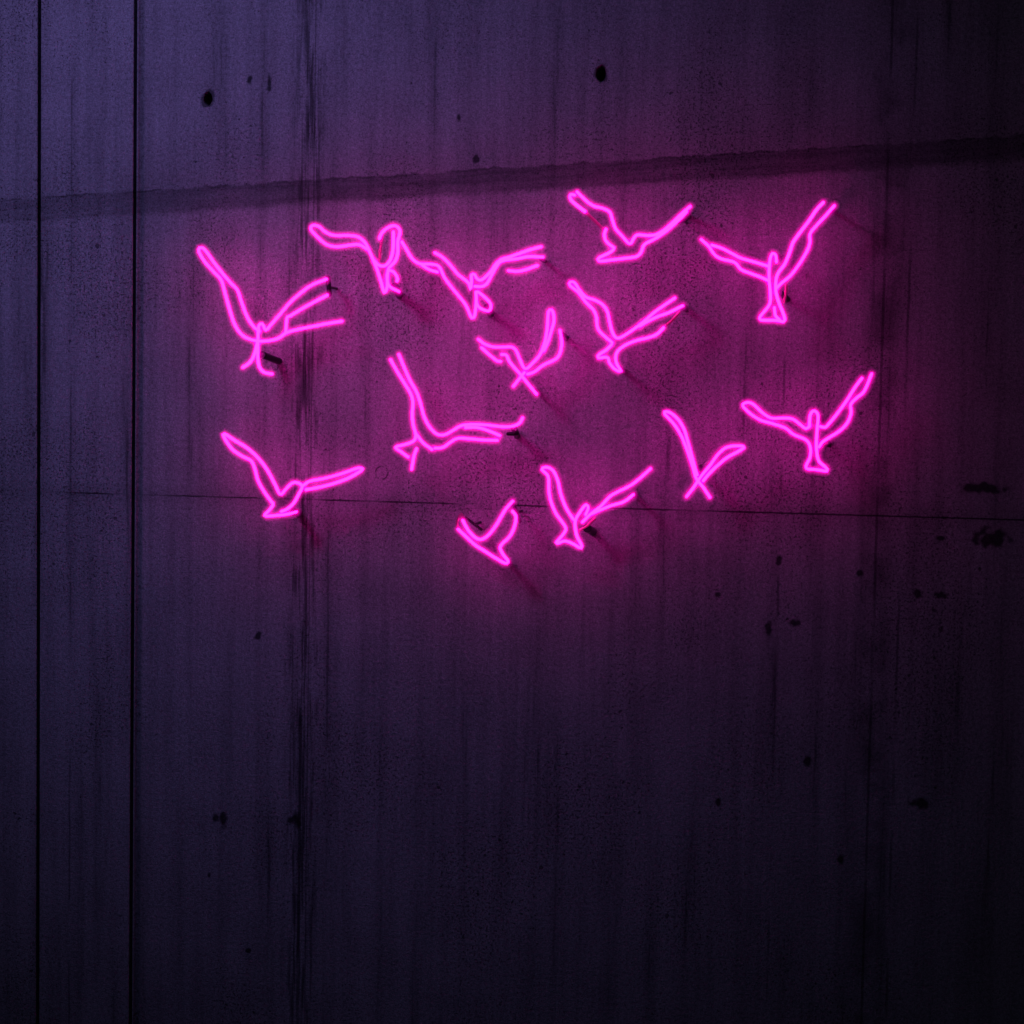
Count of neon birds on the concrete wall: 13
